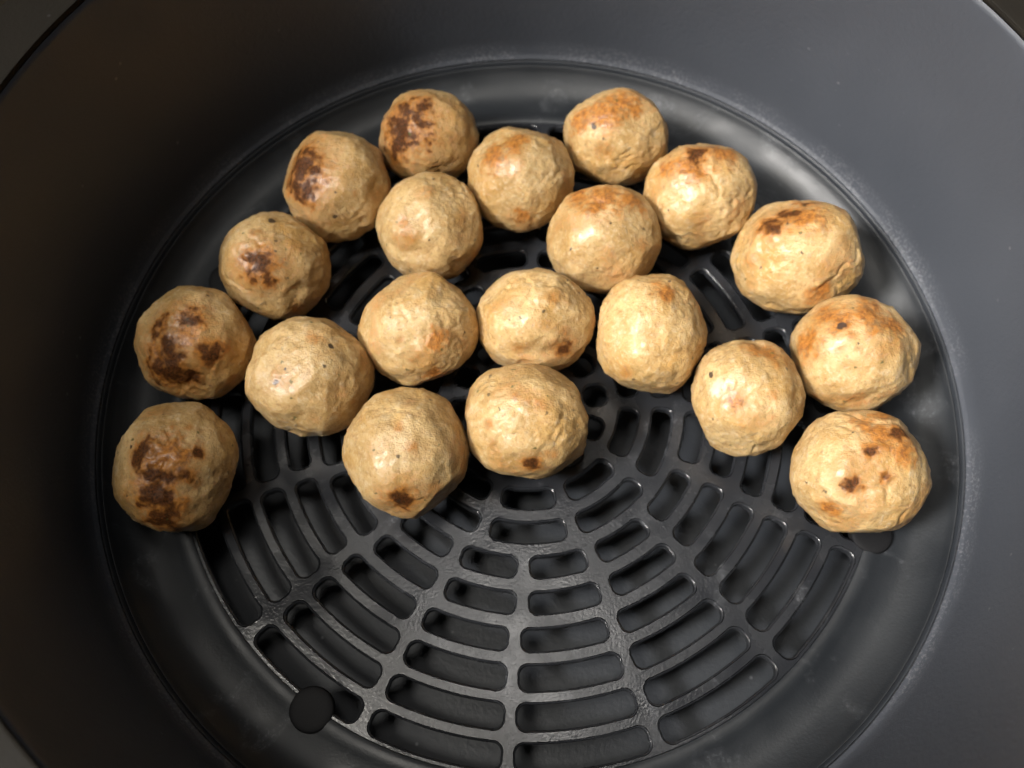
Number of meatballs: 20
